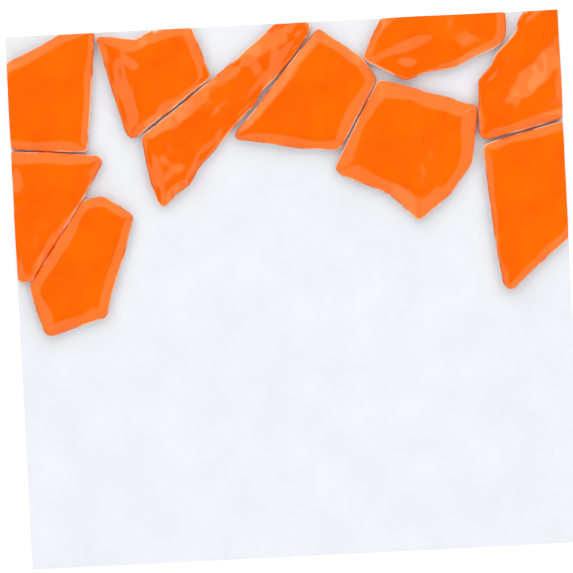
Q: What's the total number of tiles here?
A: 10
